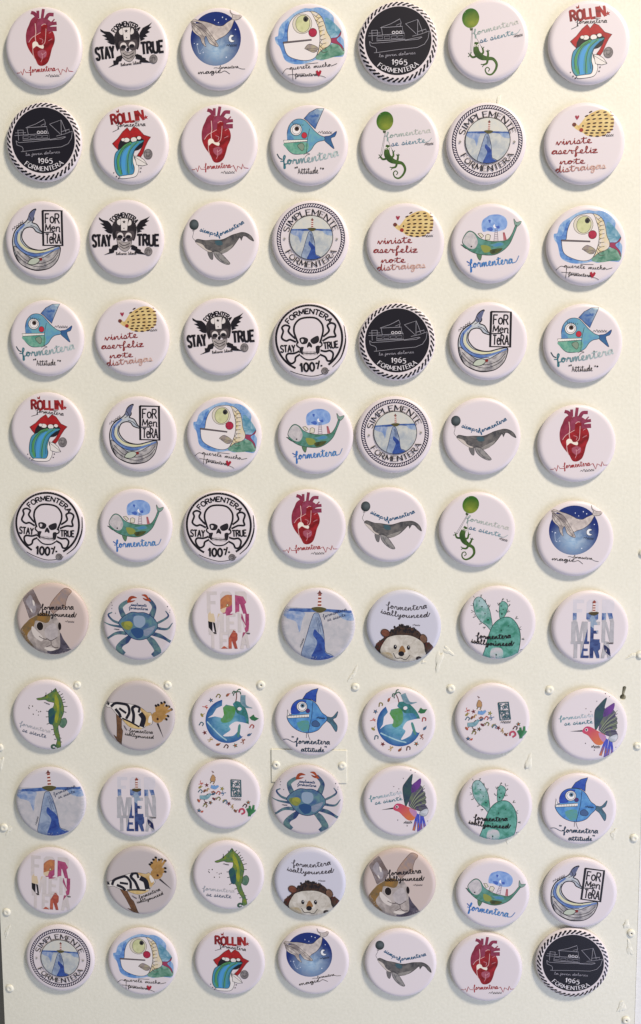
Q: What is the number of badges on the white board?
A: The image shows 77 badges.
